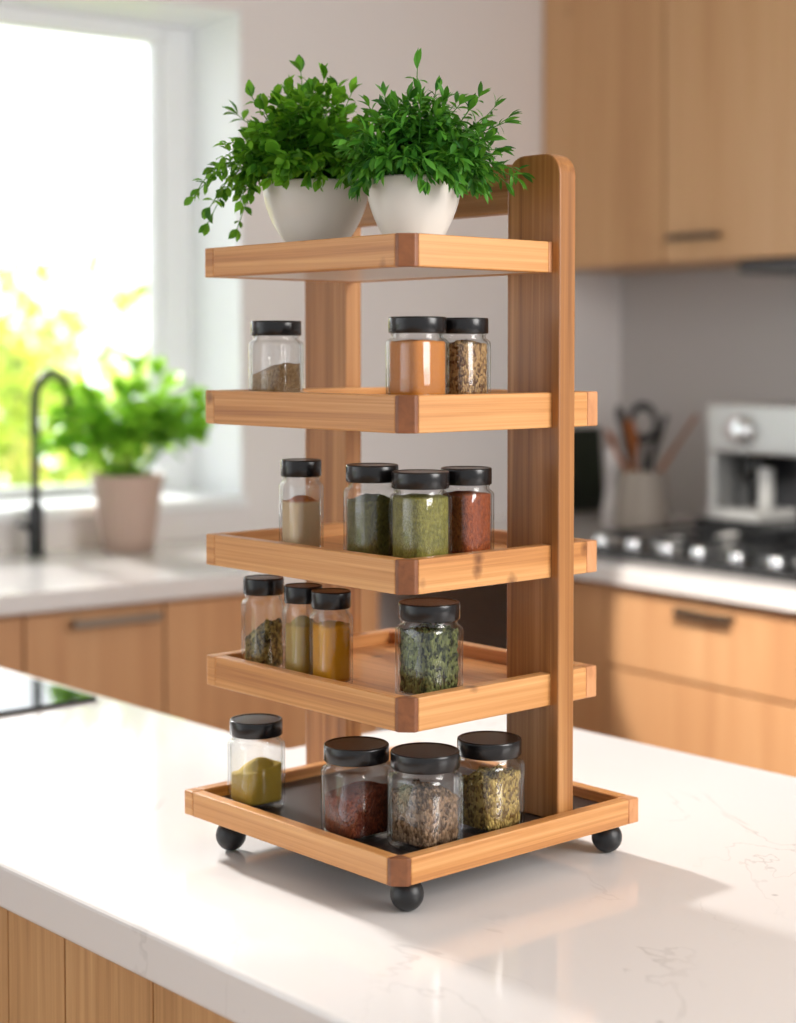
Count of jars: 15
